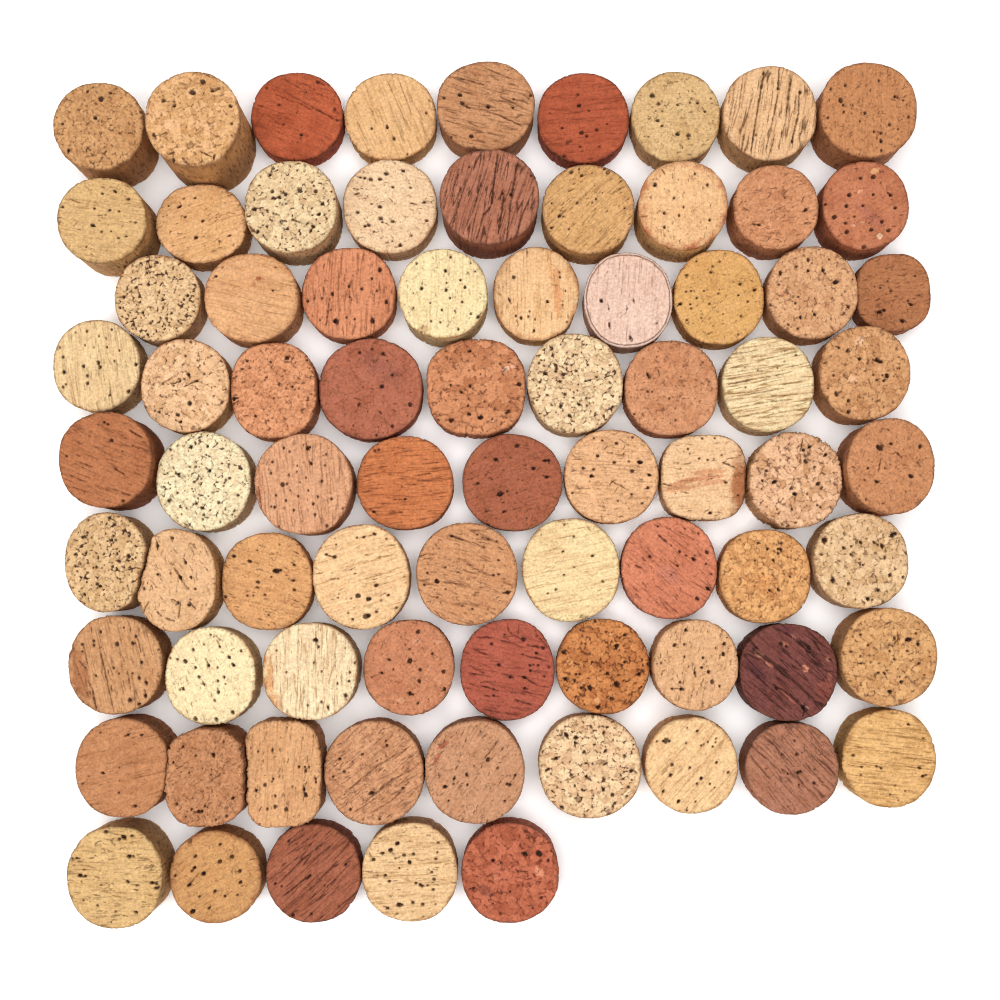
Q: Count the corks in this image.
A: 77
